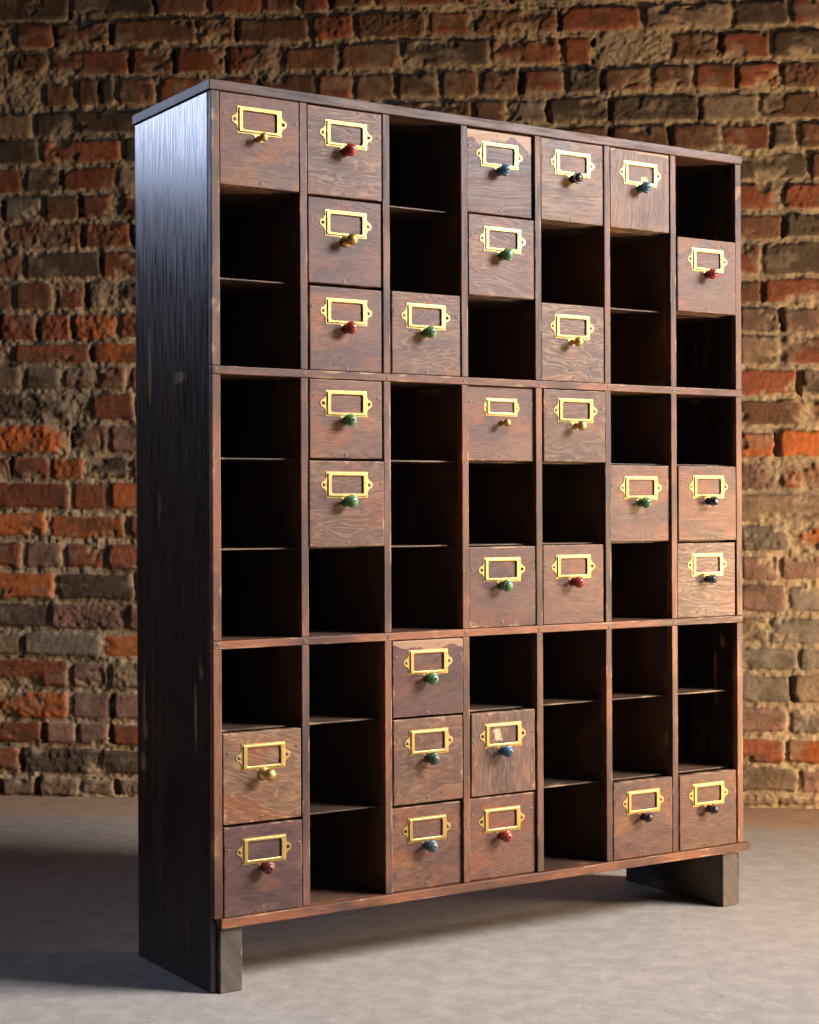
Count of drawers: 29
